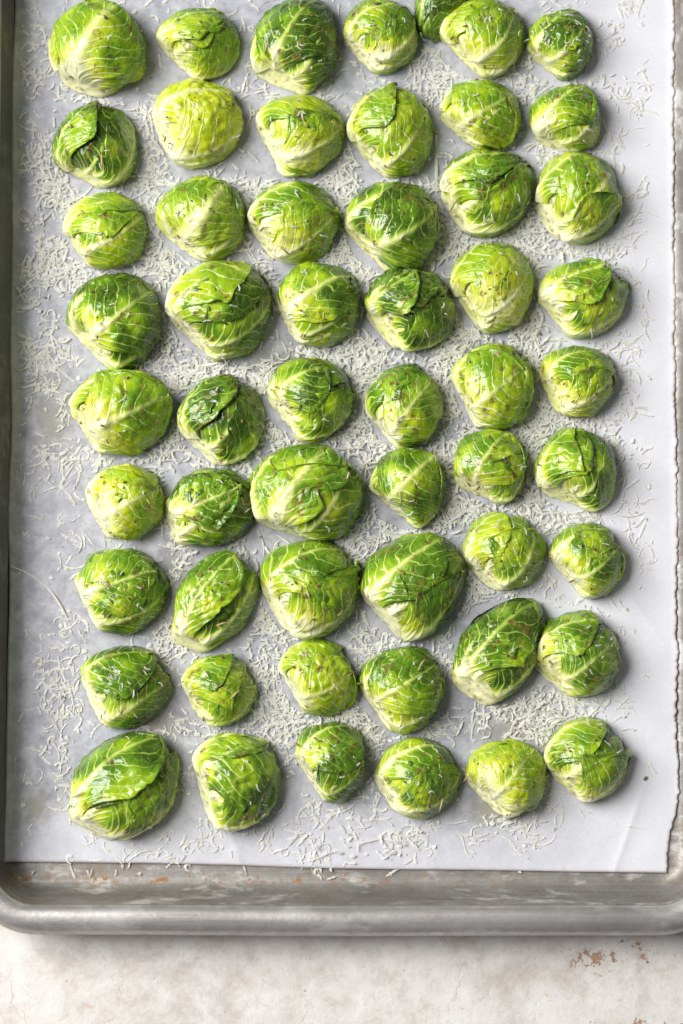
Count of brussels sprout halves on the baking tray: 55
